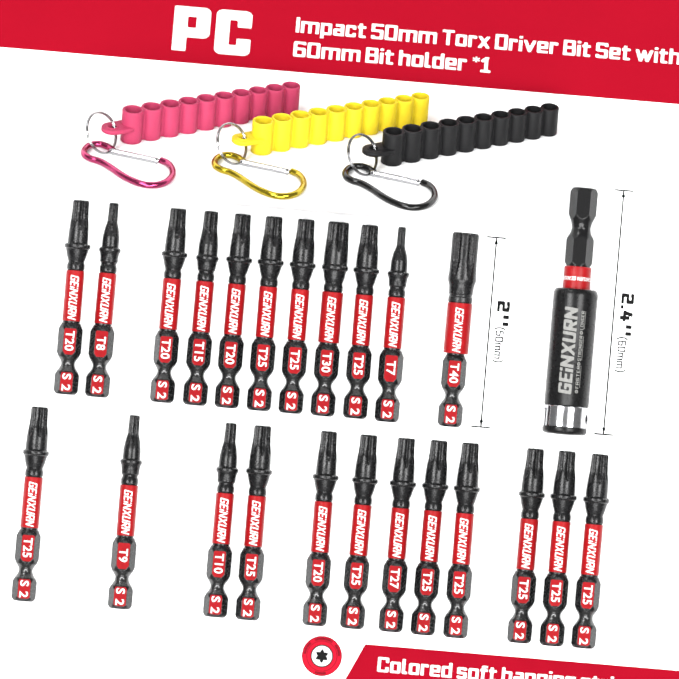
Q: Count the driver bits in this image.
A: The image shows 23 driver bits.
